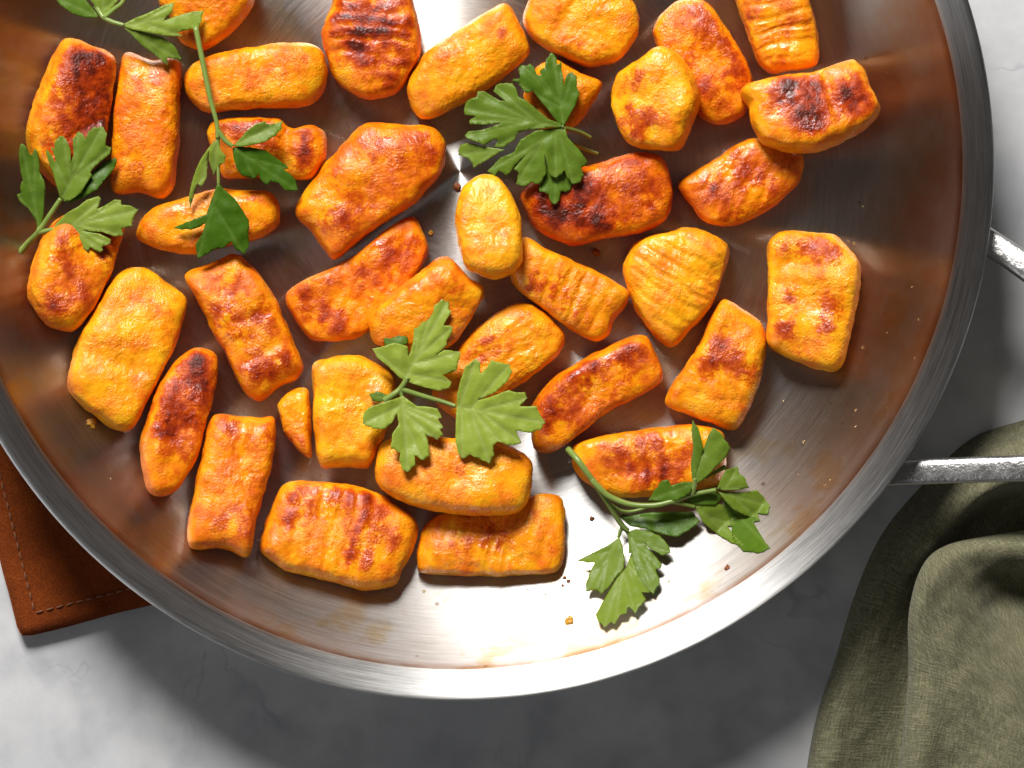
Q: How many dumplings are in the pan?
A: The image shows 37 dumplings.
